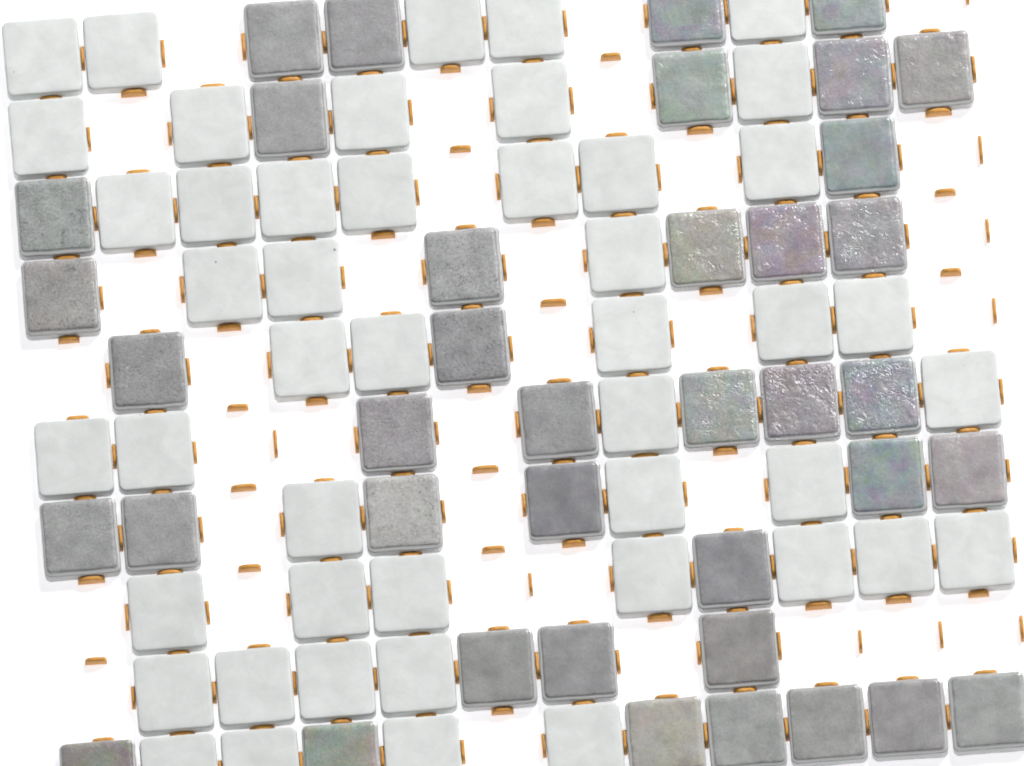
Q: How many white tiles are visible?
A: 47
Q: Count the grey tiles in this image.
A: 39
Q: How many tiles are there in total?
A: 86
